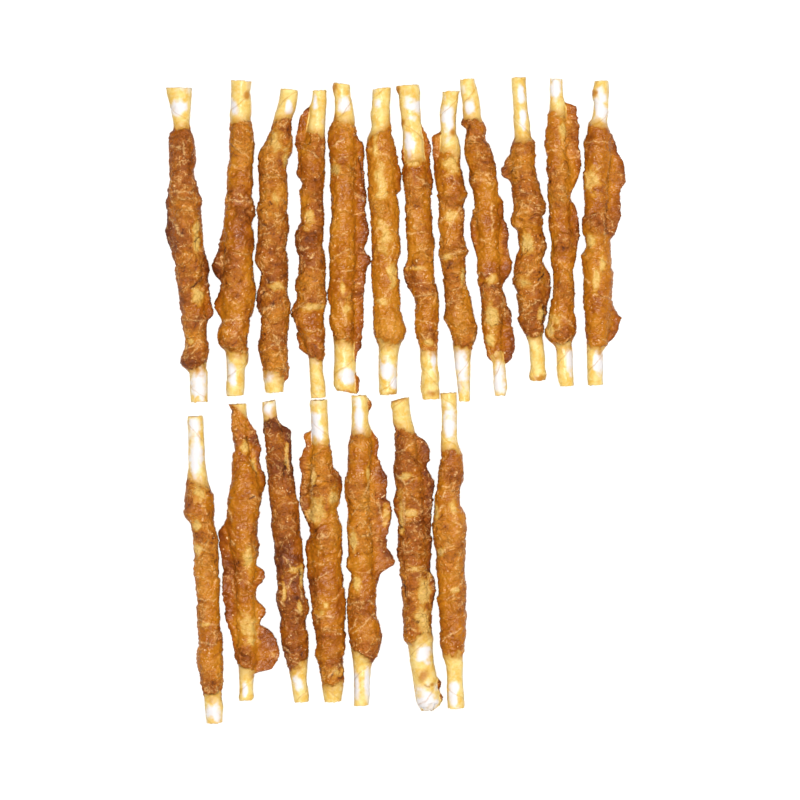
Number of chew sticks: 19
